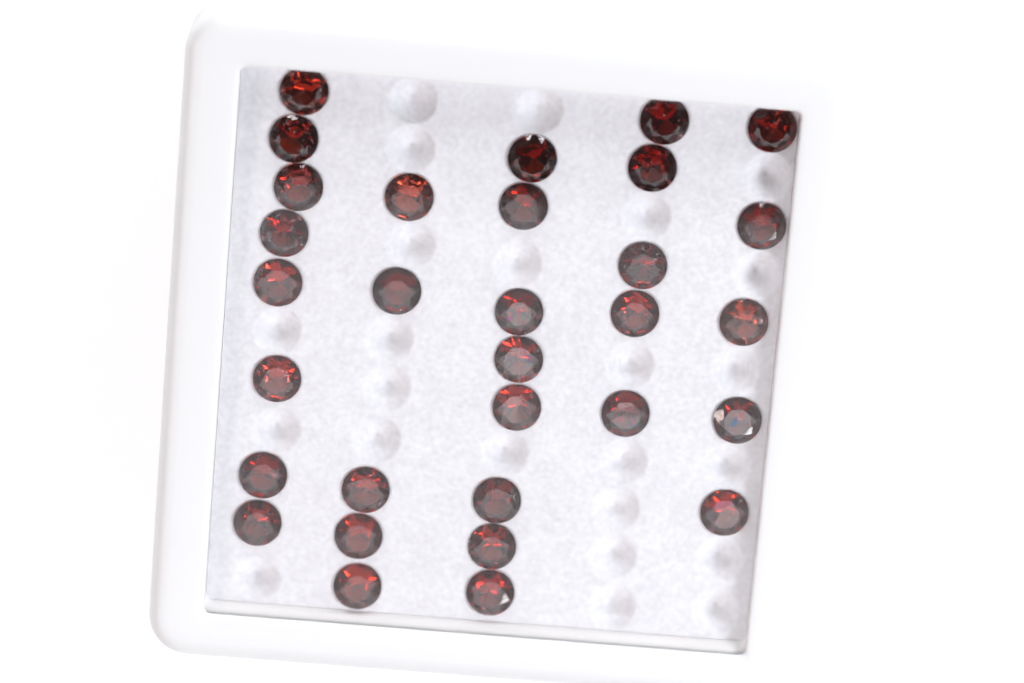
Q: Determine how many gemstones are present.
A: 31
